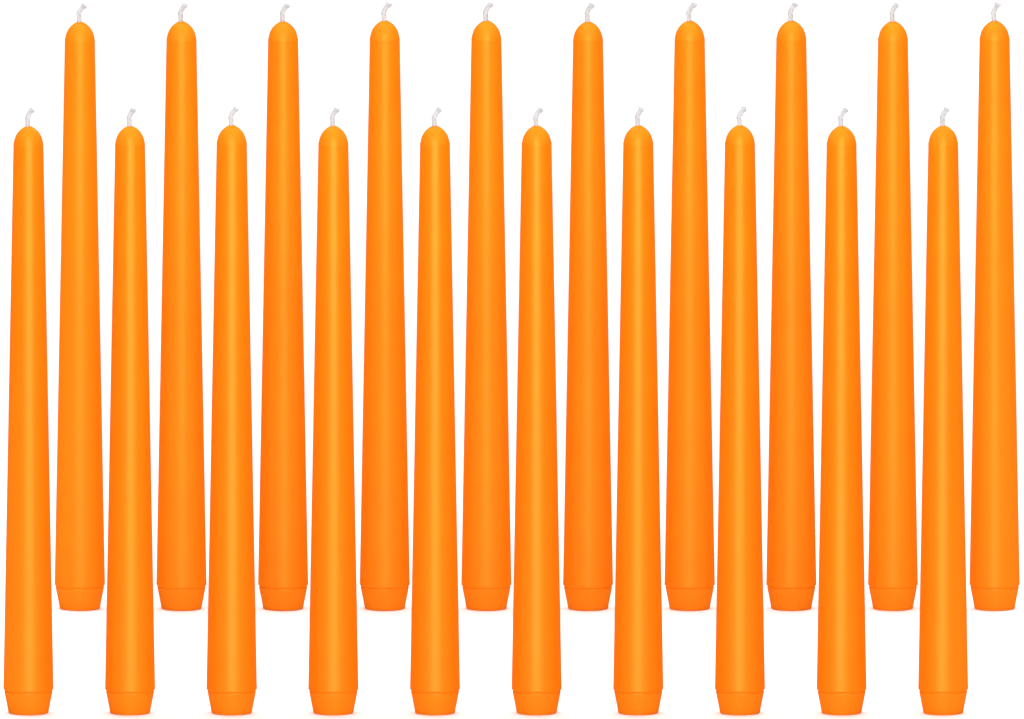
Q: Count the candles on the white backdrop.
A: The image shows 20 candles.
